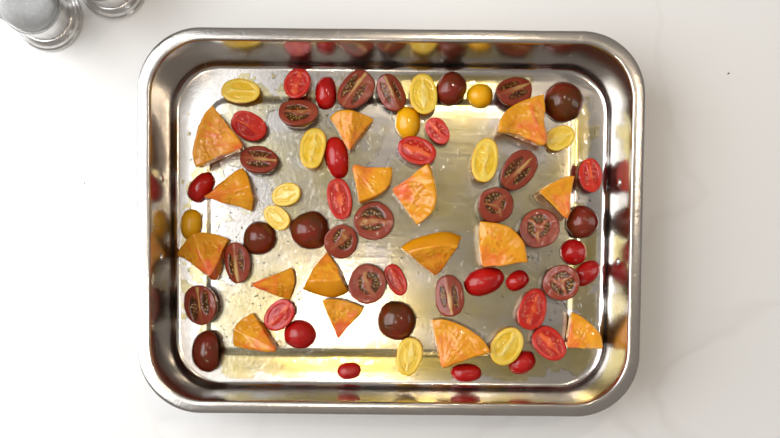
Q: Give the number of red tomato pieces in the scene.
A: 21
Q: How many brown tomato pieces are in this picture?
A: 22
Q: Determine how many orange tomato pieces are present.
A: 16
